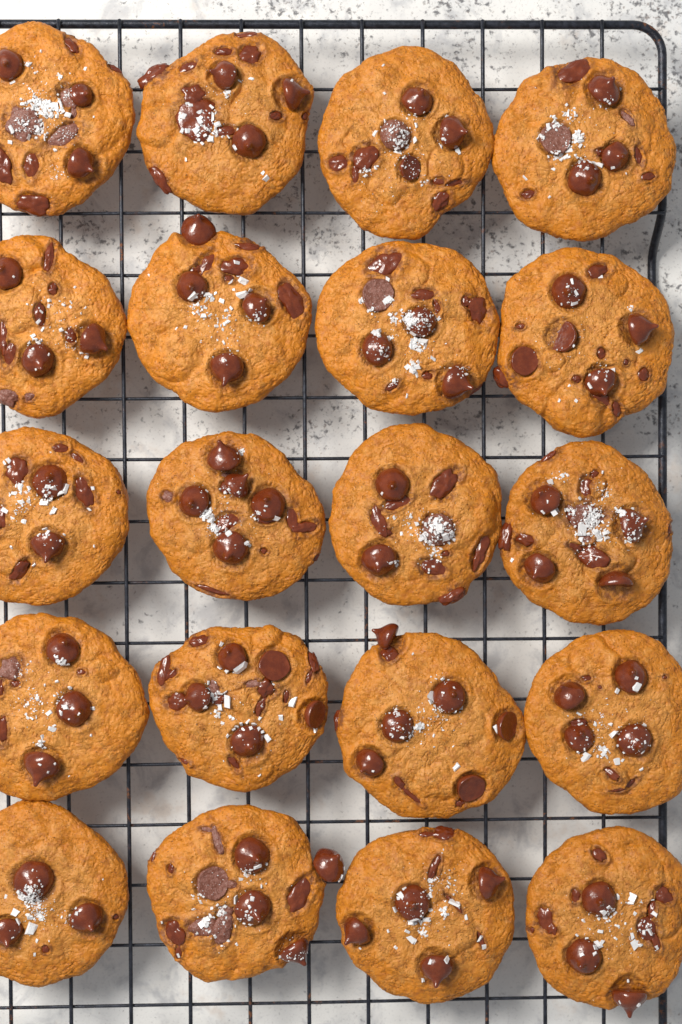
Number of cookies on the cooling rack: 20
